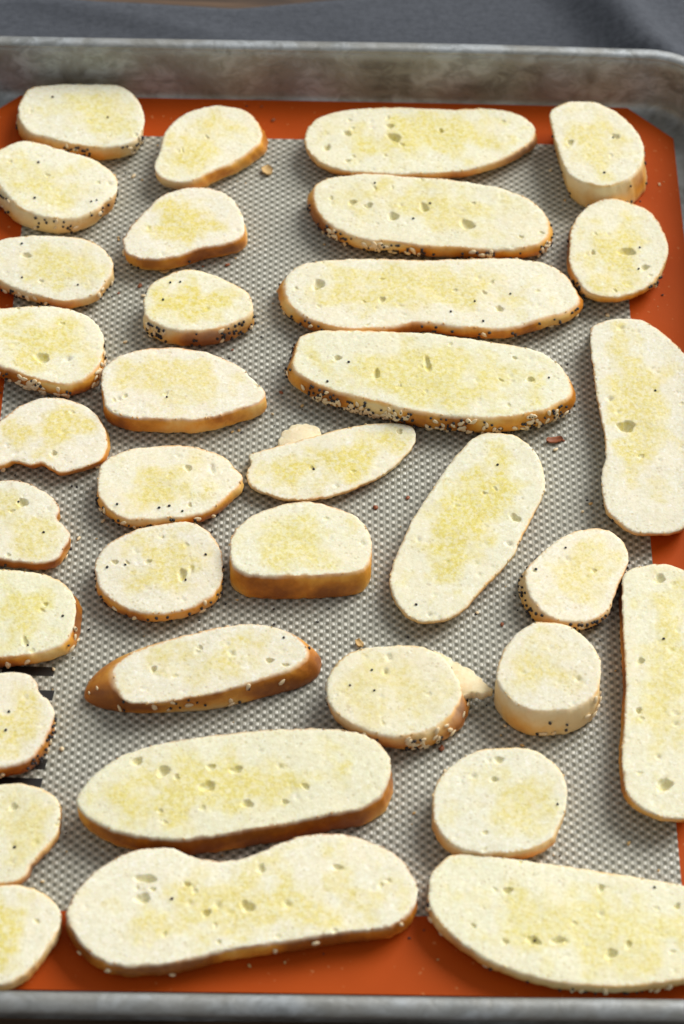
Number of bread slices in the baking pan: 35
